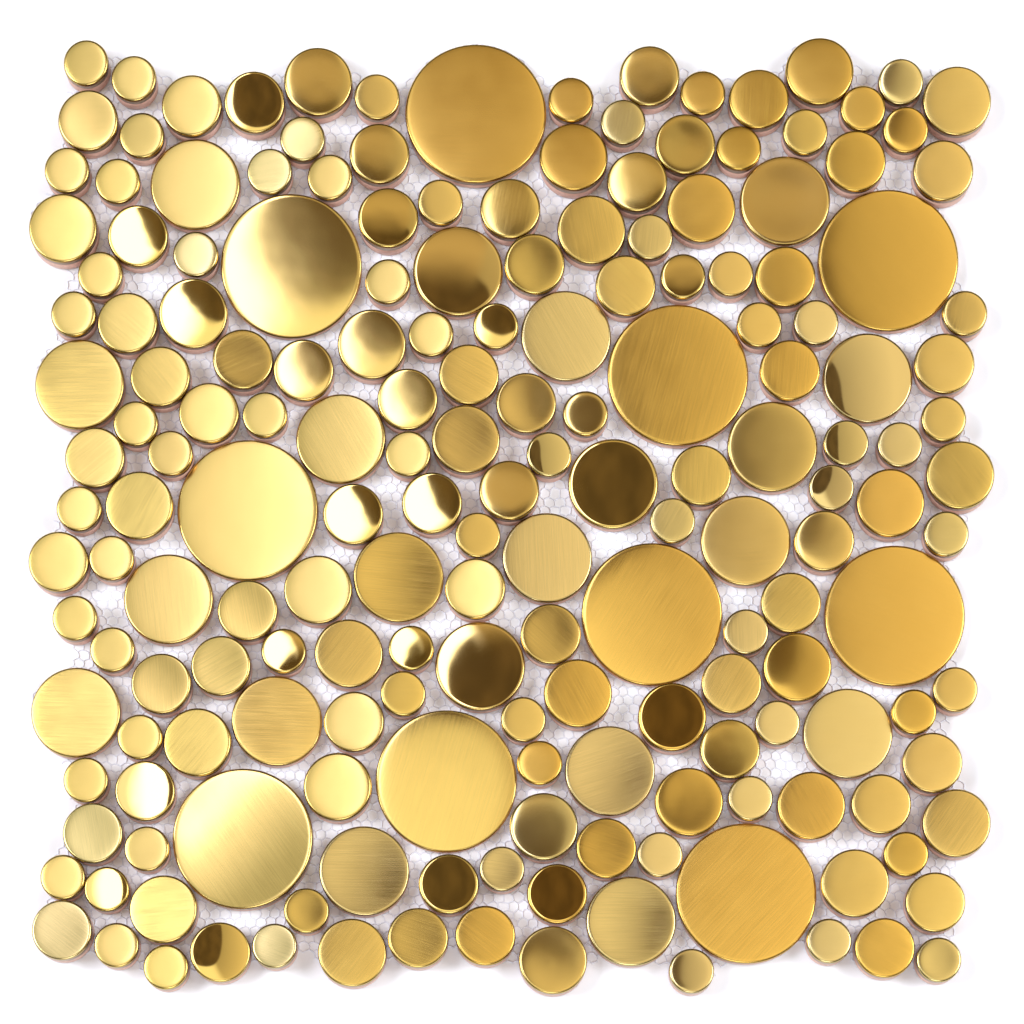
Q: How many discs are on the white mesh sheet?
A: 185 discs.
